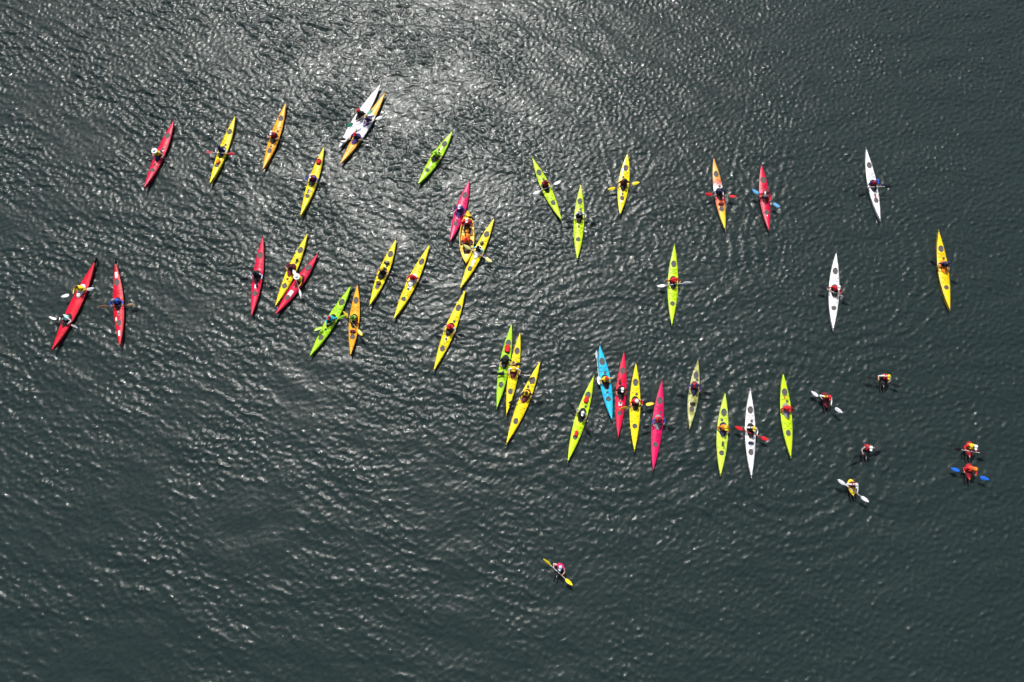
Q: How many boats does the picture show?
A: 41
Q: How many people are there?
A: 51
